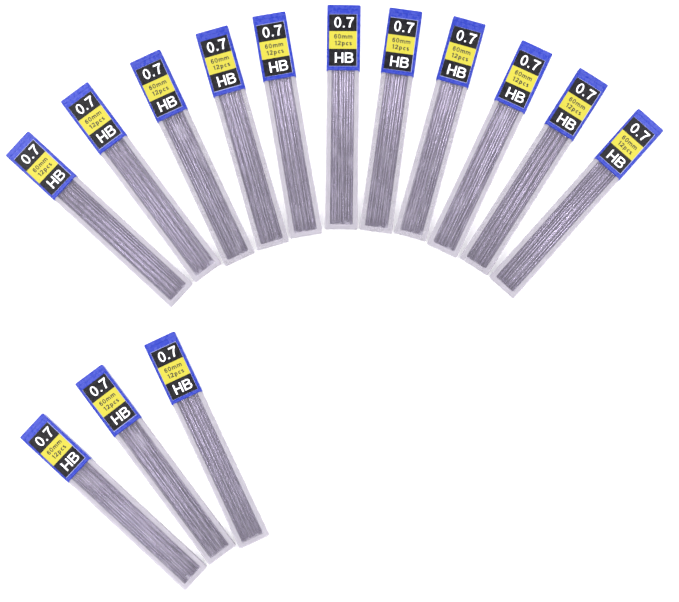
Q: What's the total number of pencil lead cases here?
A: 14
